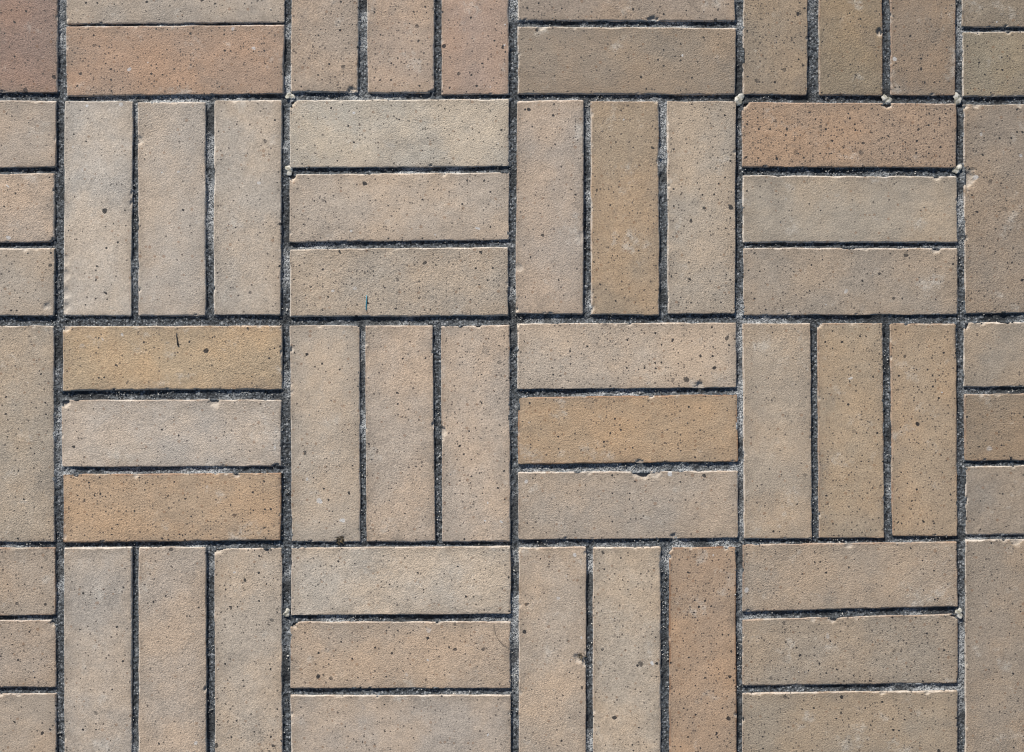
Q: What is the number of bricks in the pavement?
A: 61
